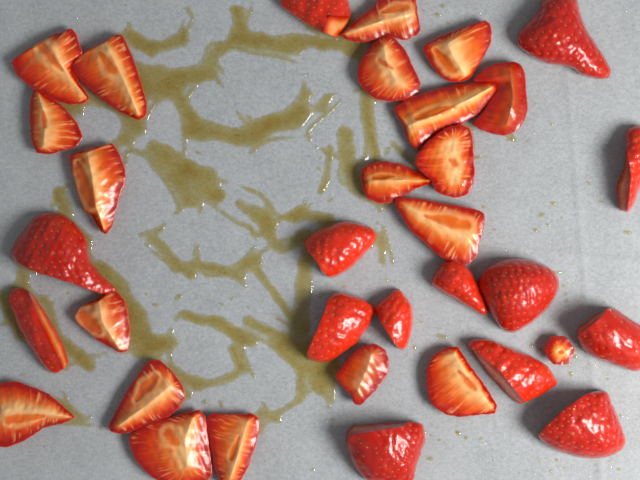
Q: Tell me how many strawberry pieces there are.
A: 34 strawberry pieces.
